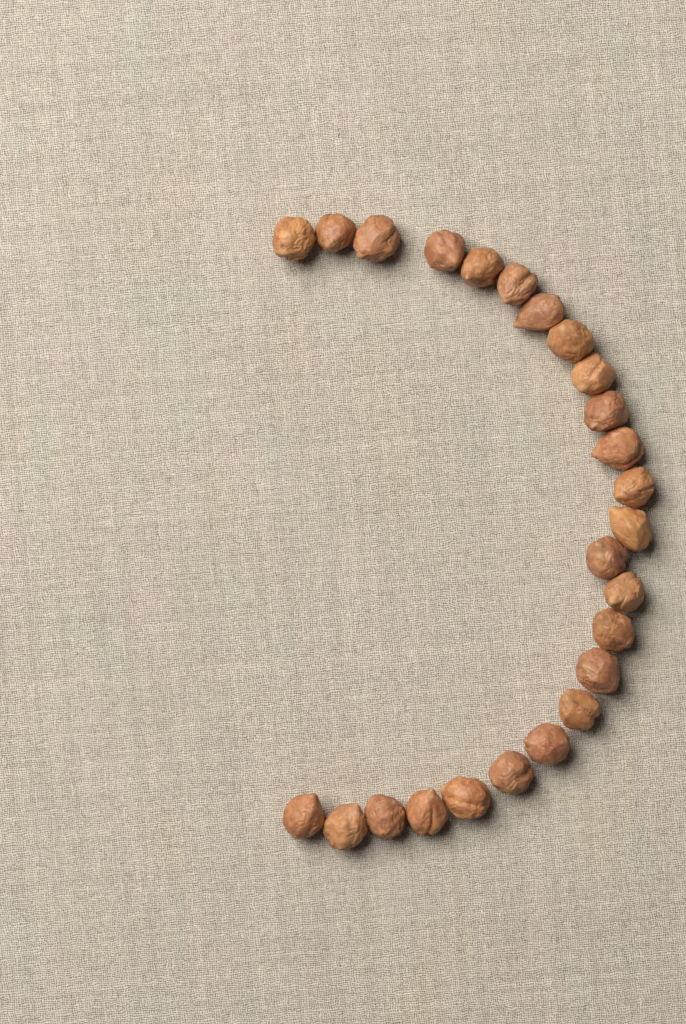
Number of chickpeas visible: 25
